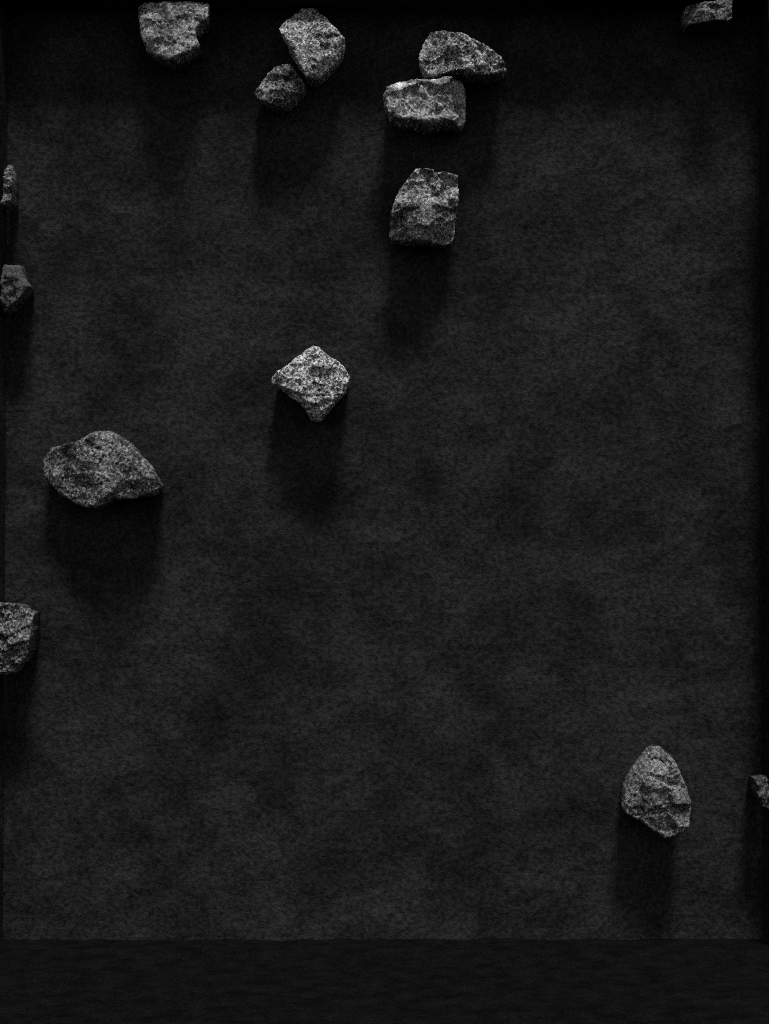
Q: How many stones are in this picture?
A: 14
